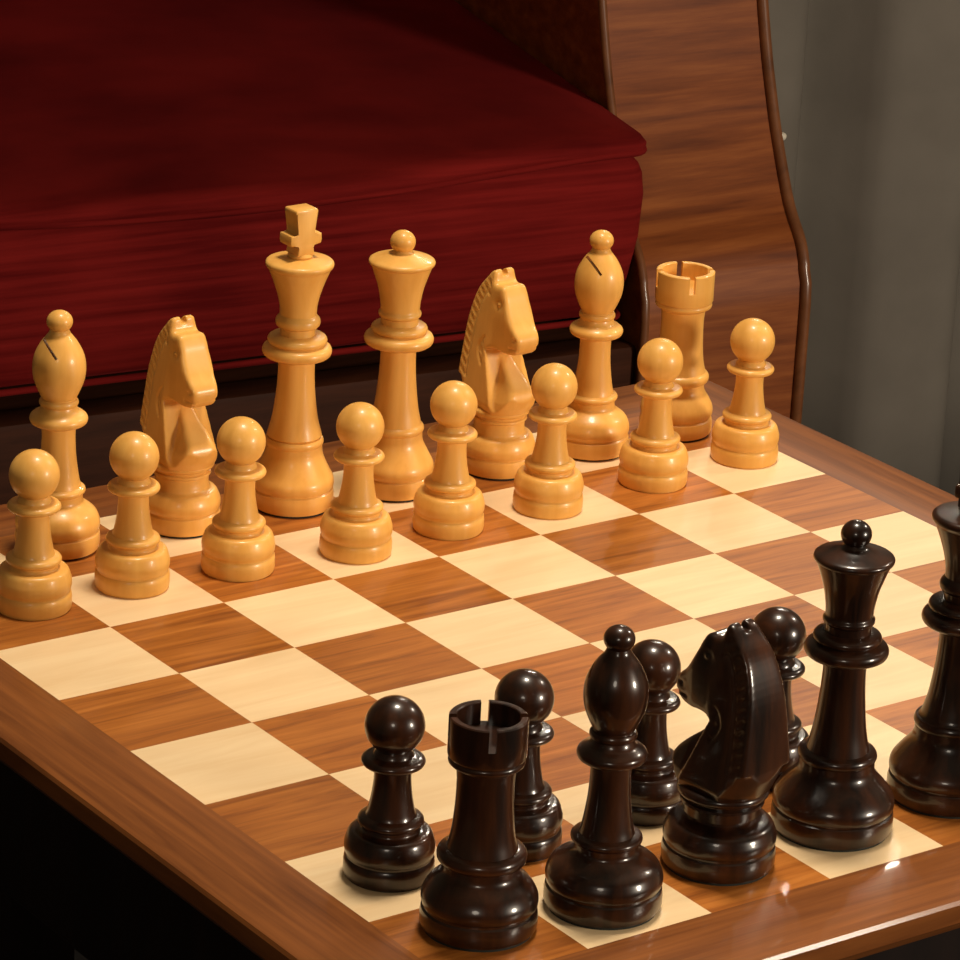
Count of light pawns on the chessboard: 8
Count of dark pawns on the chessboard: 4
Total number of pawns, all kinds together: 12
